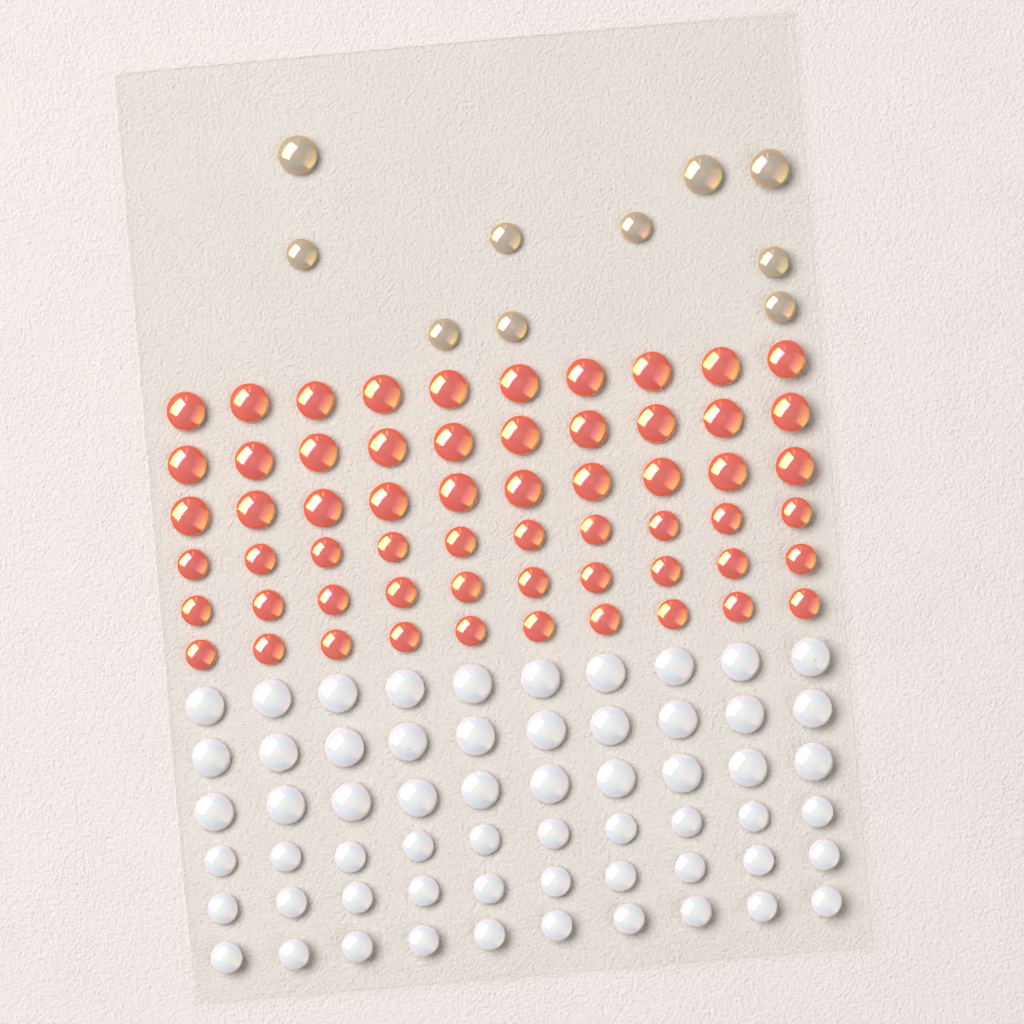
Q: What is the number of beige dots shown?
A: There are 10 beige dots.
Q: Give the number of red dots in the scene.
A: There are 60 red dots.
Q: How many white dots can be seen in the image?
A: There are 60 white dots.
